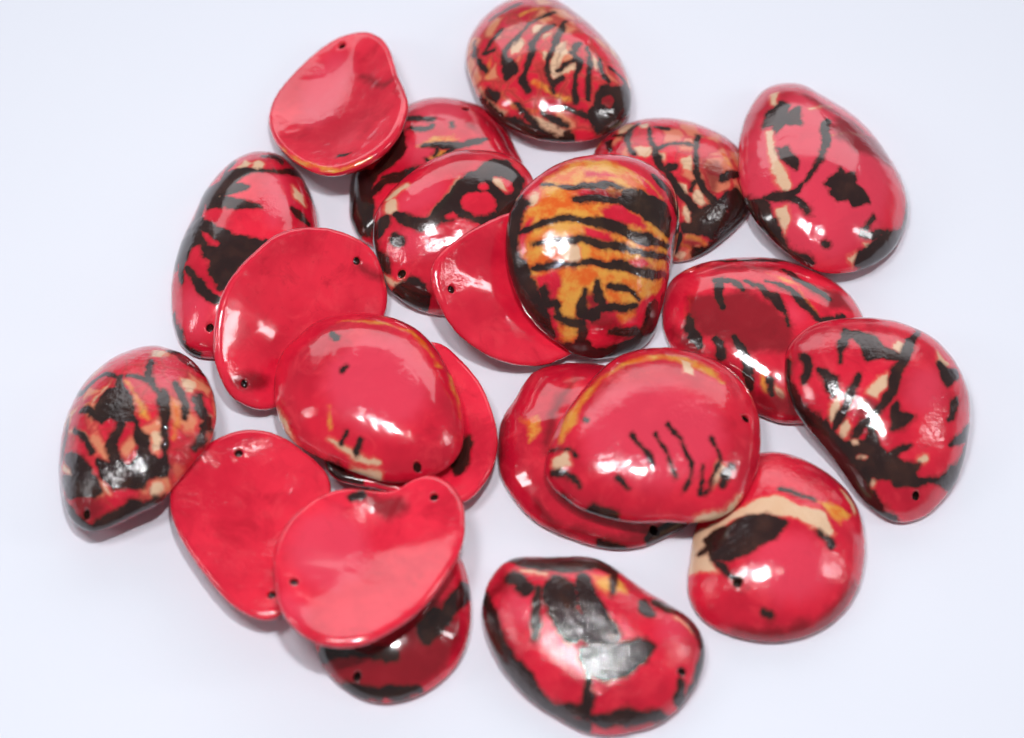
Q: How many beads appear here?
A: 22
